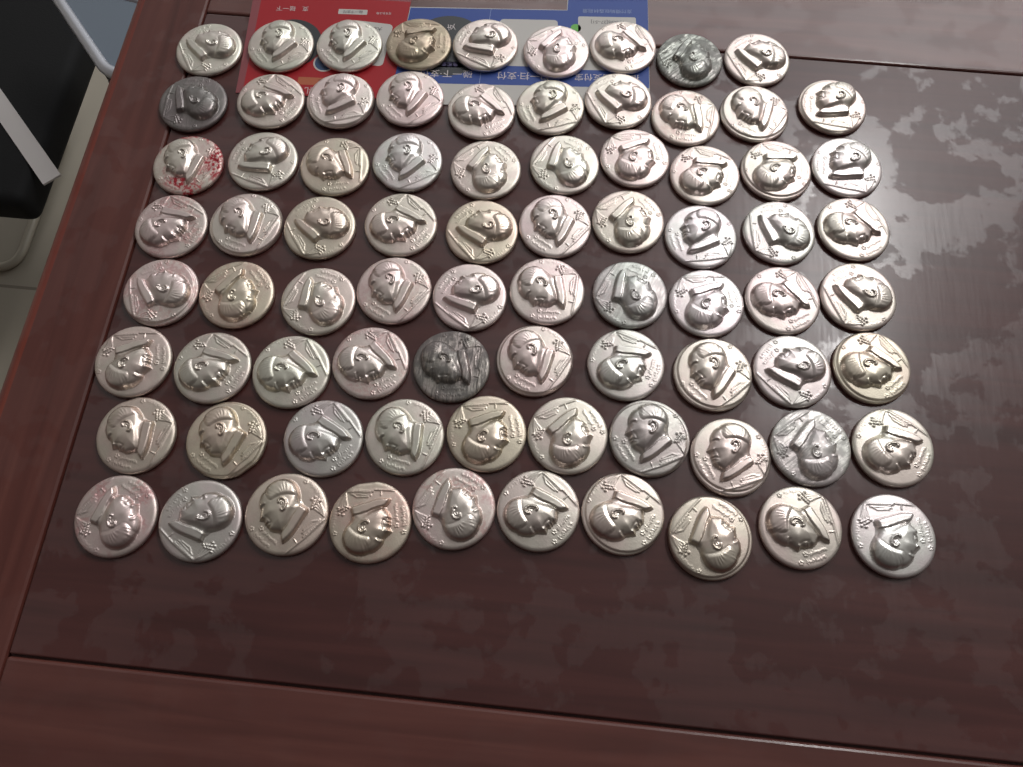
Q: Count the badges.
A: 79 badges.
